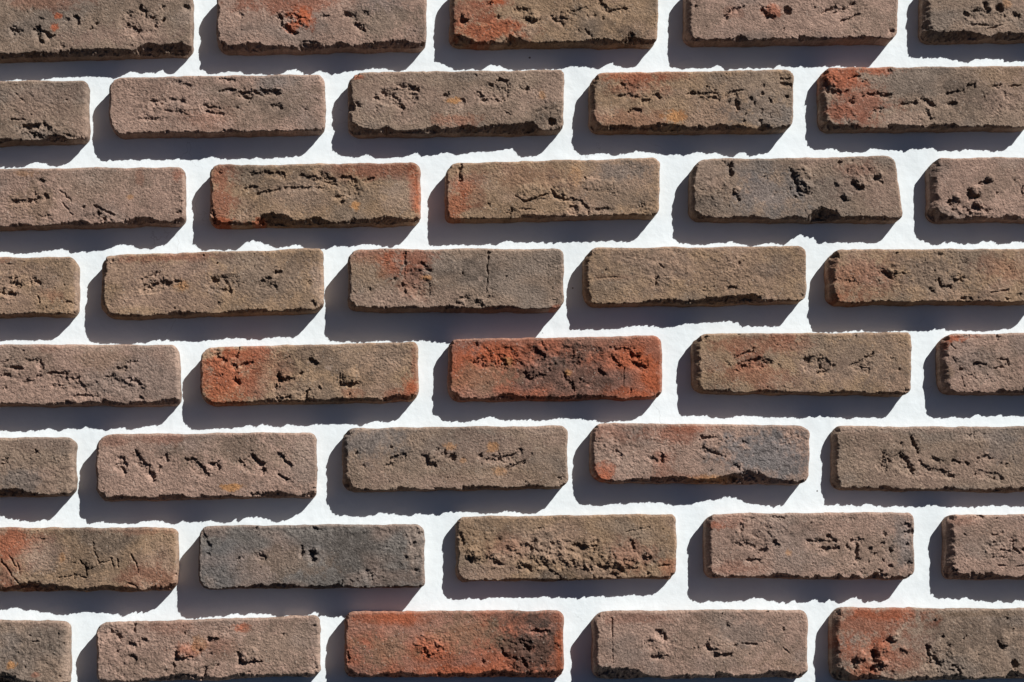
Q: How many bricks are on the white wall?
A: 40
